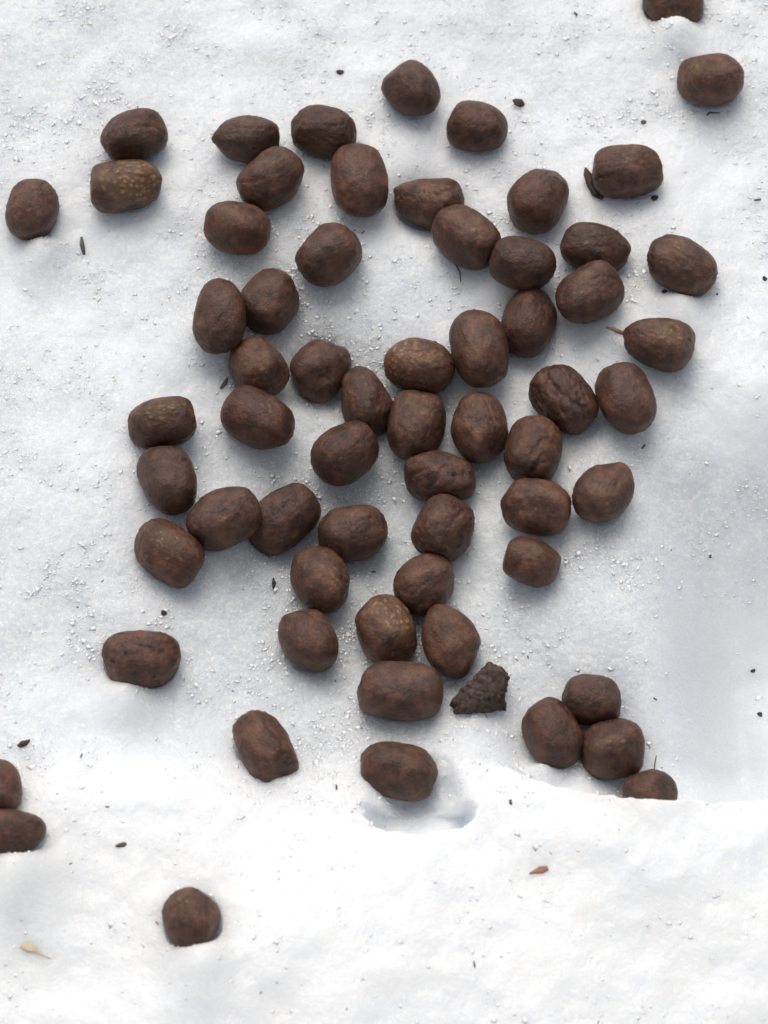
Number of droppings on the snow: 64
